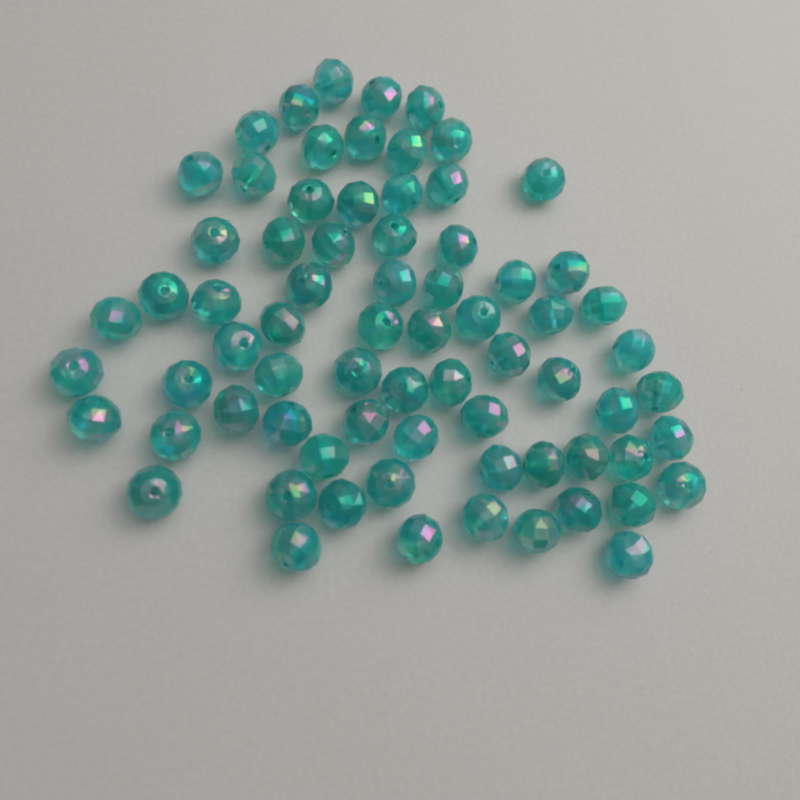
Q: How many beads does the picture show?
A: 72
